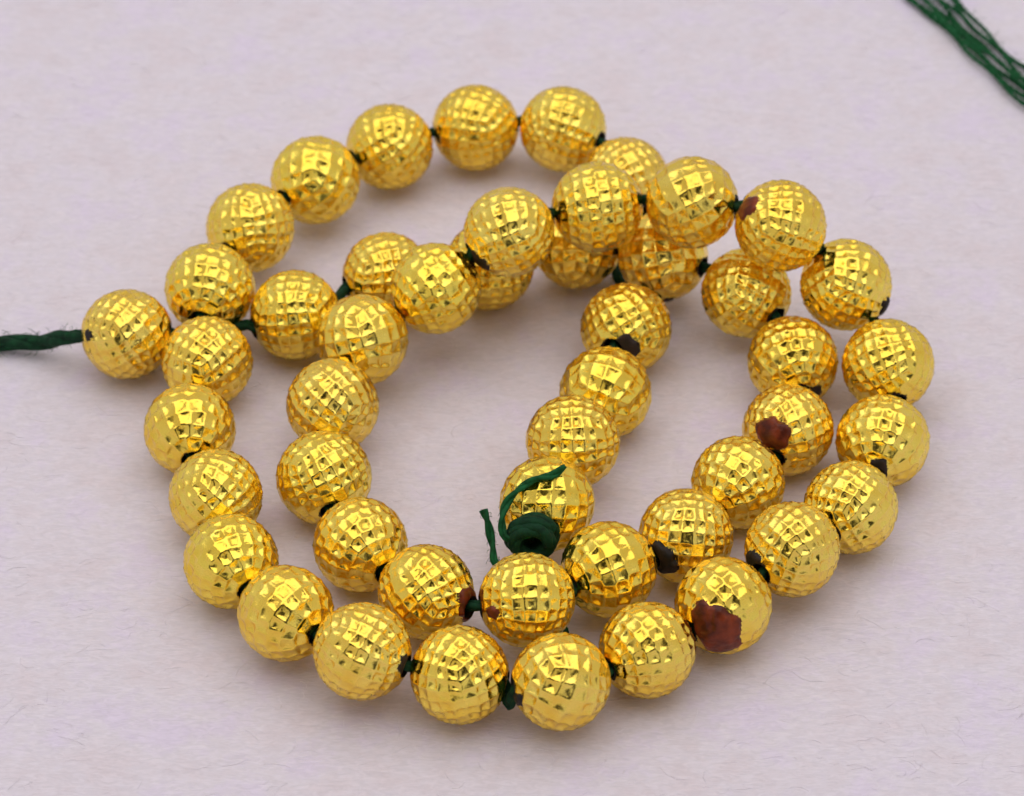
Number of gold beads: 49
